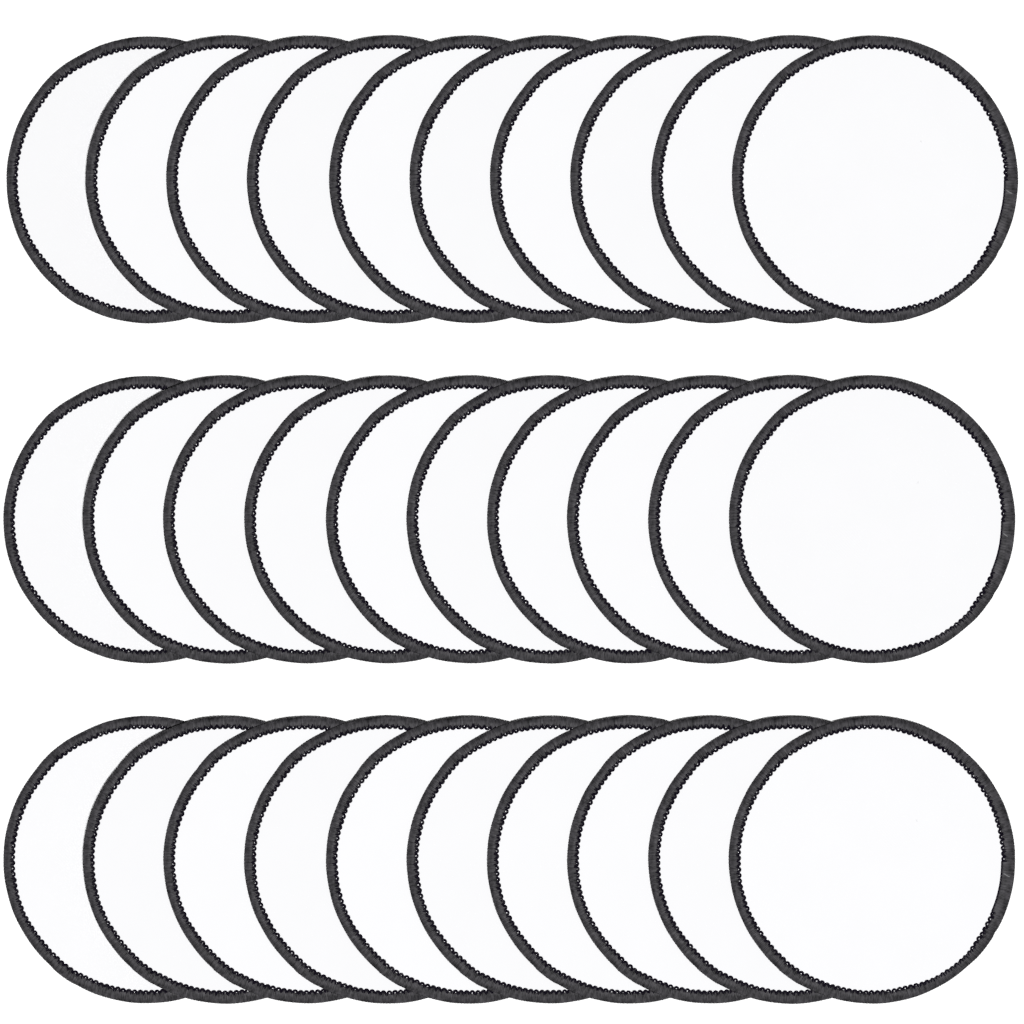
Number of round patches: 30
